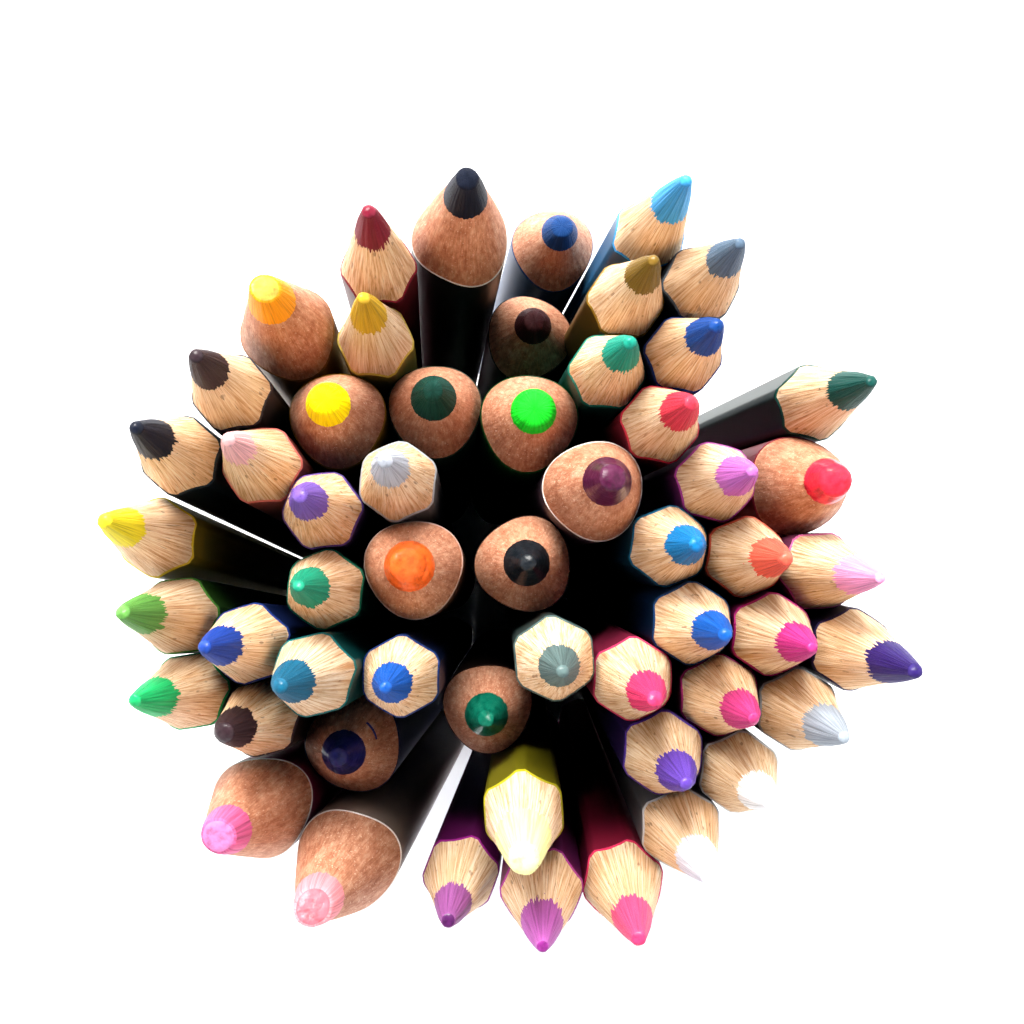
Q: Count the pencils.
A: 55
